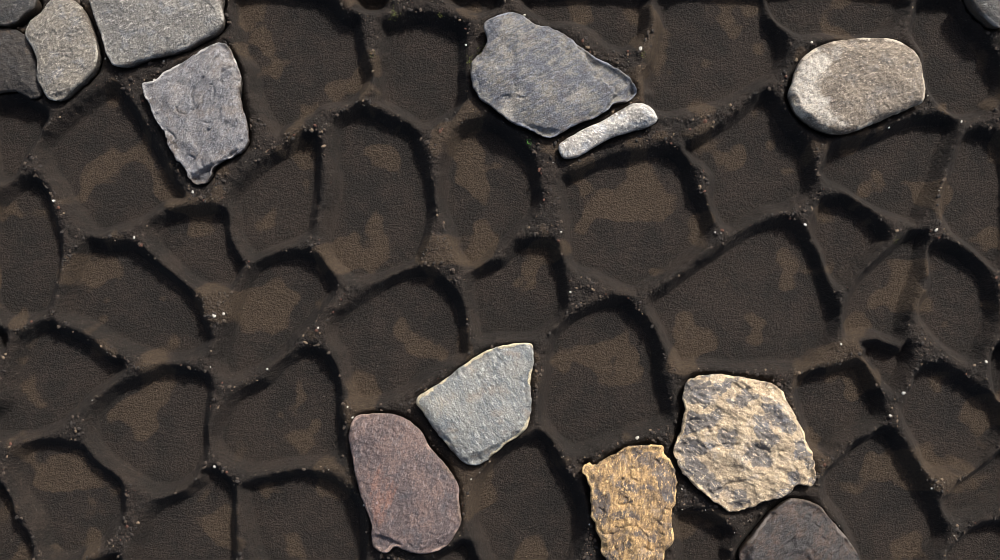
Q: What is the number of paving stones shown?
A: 14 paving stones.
